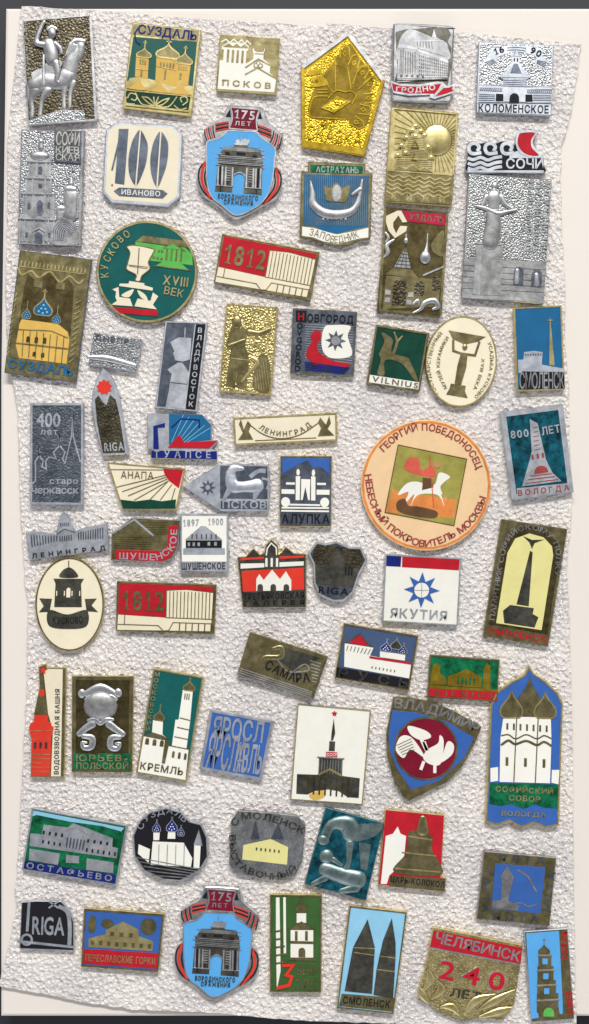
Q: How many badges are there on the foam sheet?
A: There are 65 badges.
